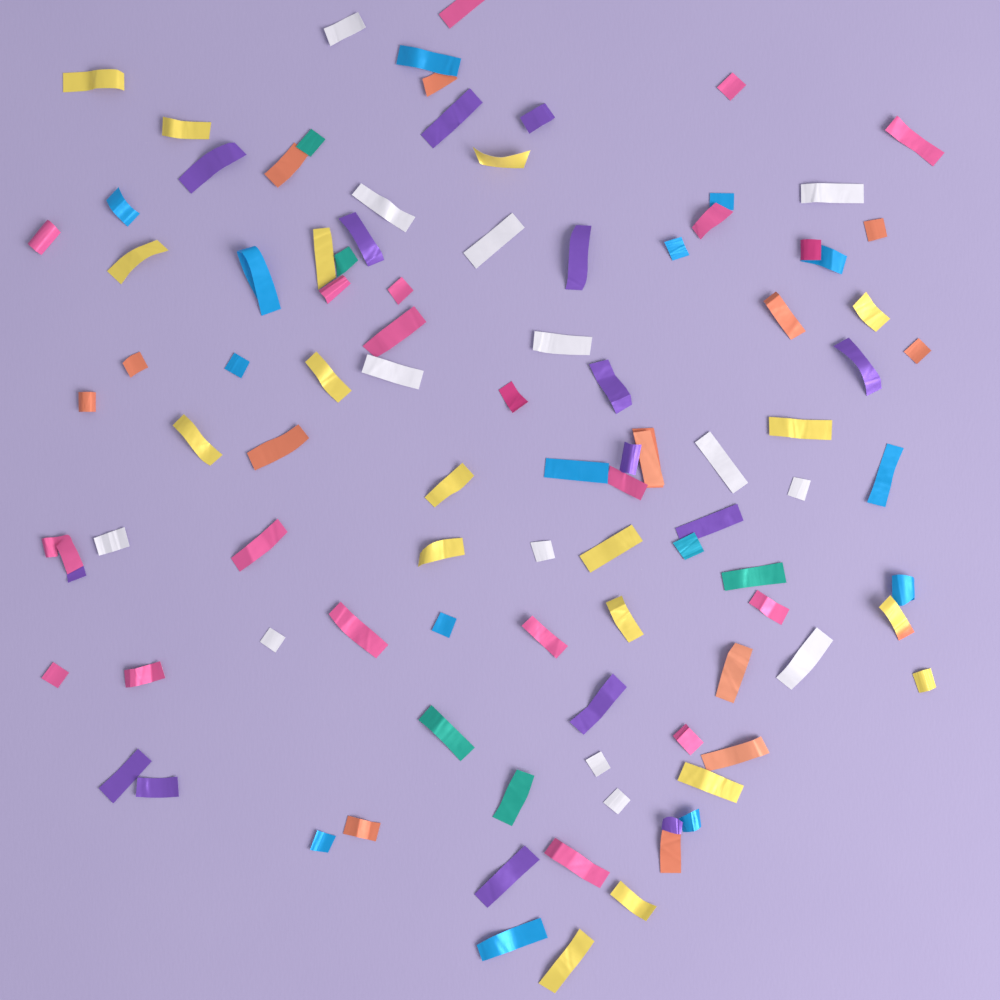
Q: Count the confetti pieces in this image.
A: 100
